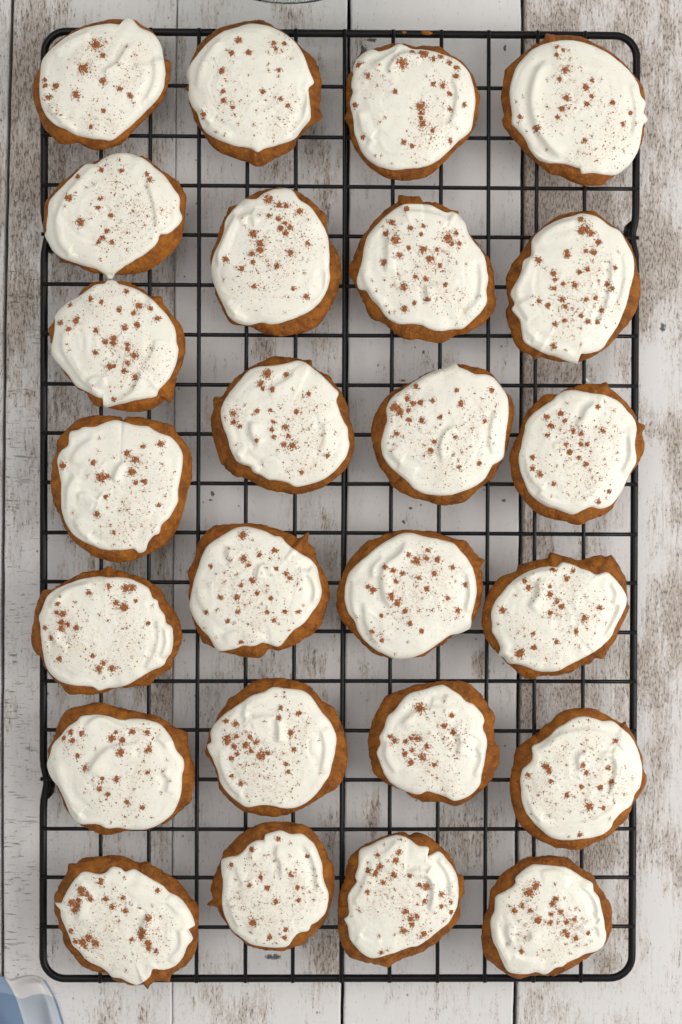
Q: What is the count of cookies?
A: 25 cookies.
